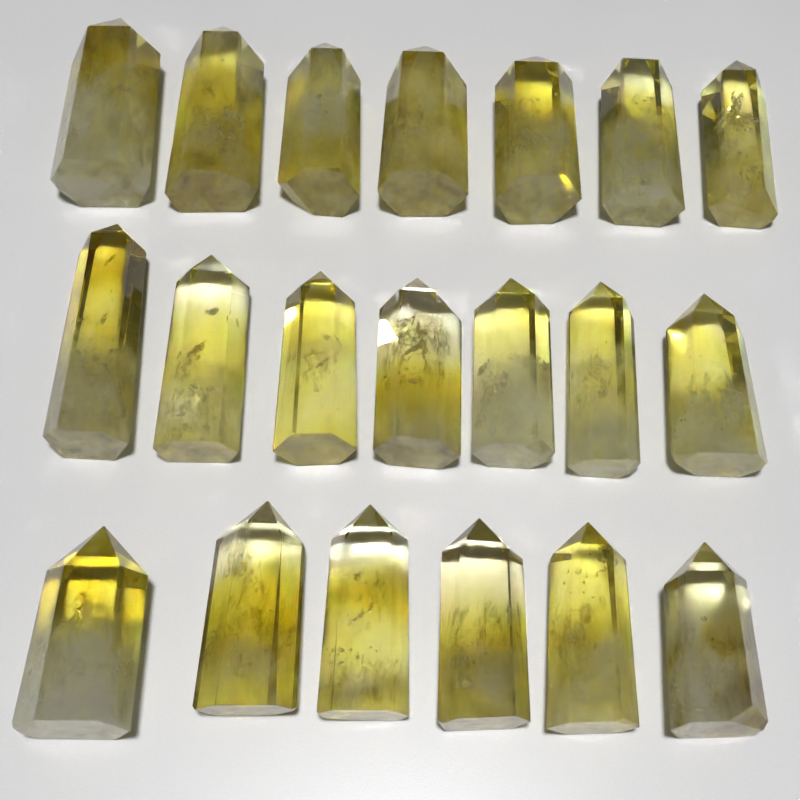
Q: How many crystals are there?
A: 20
